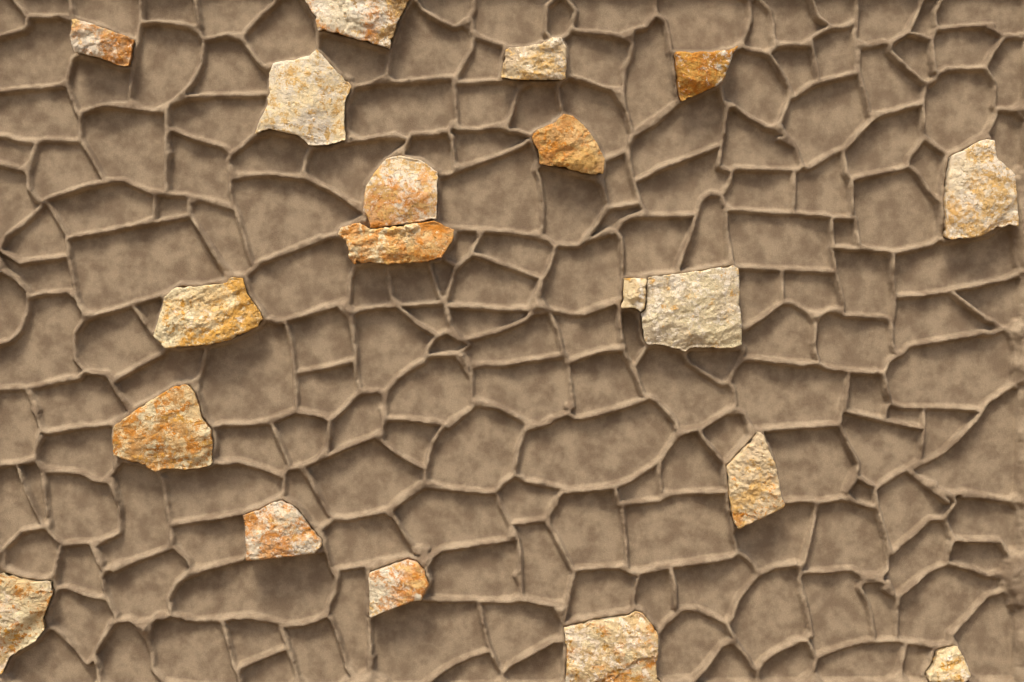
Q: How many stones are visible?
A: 19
